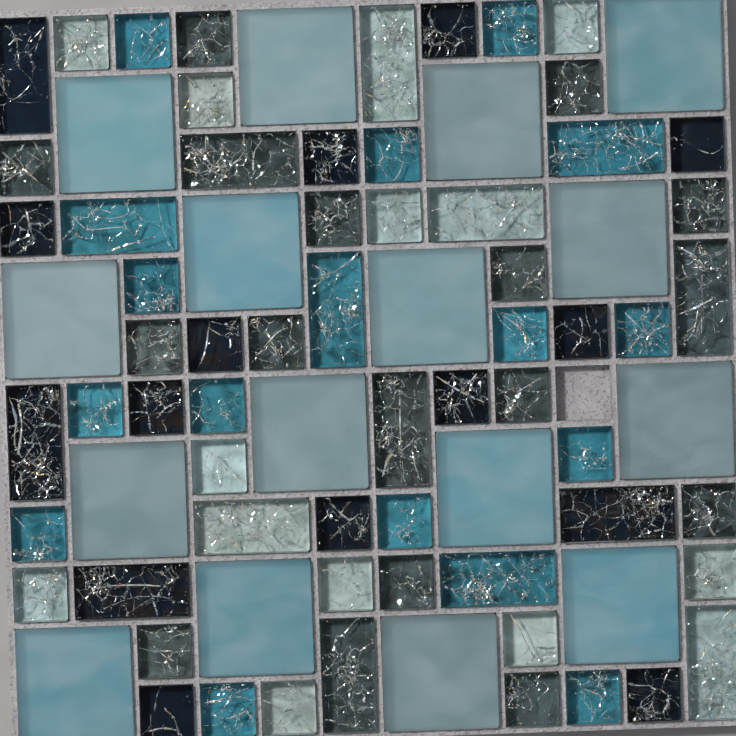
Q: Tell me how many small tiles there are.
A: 47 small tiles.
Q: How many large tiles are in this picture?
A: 16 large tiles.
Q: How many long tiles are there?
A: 16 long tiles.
